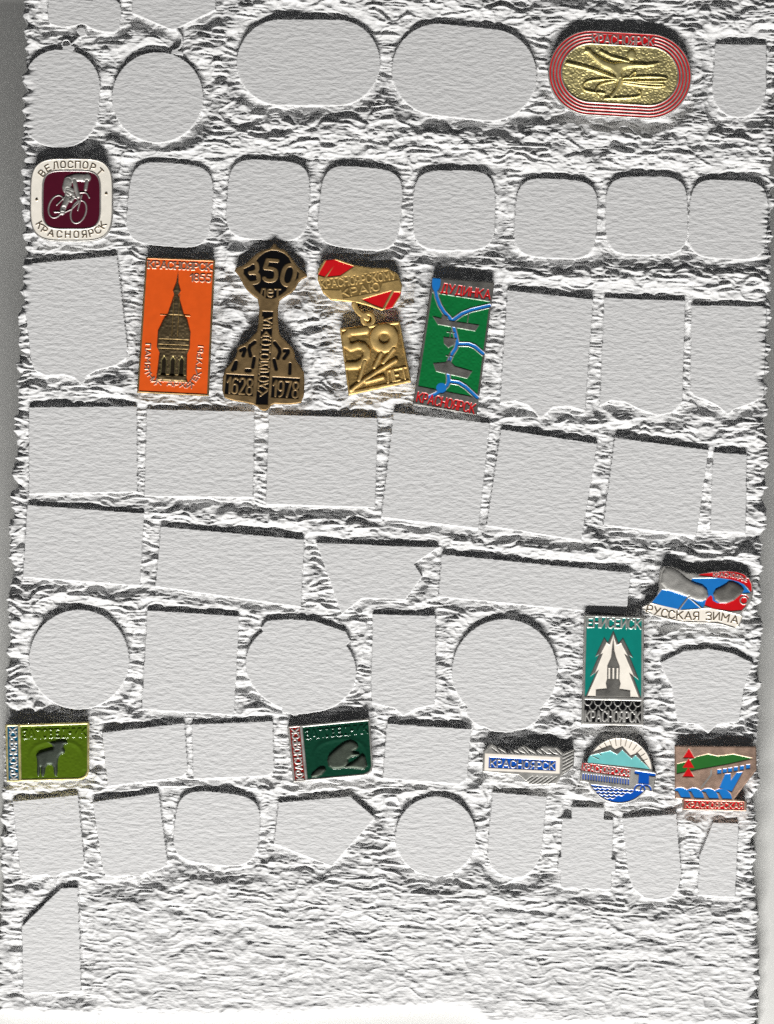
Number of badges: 13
